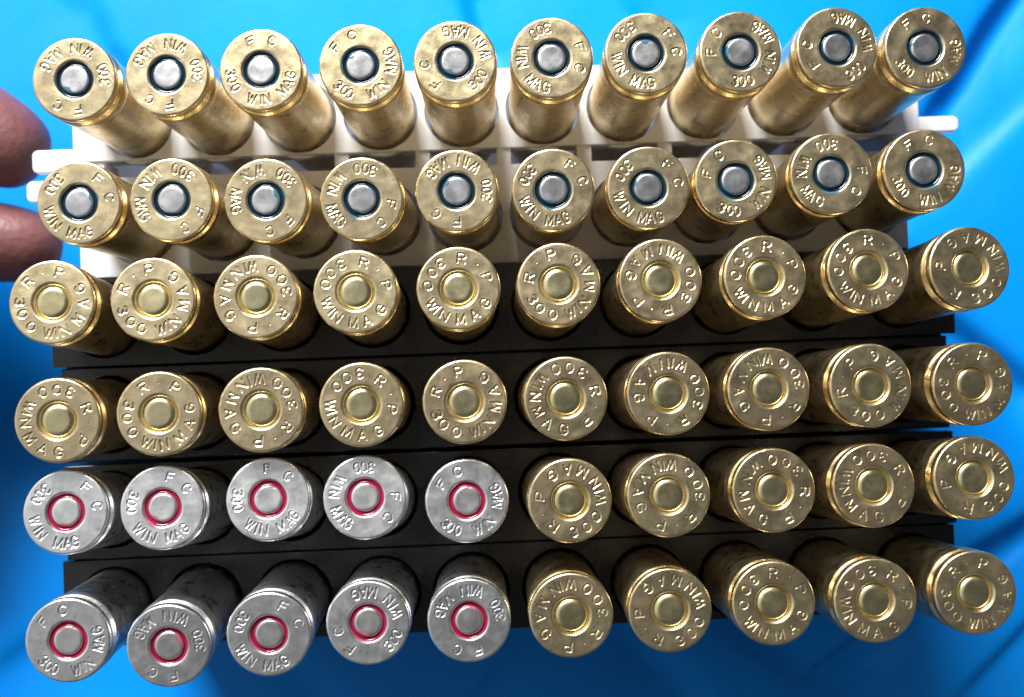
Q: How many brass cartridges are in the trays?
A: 50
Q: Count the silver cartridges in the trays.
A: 10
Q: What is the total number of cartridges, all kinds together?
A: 60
